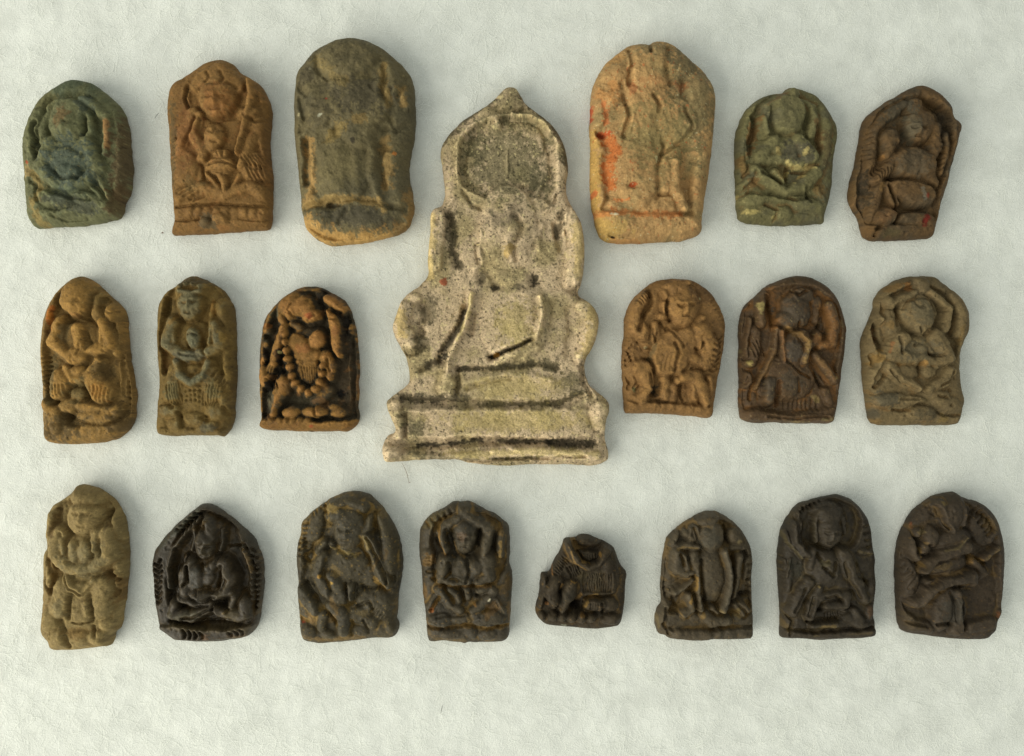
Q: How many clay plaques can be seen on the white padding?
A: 21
